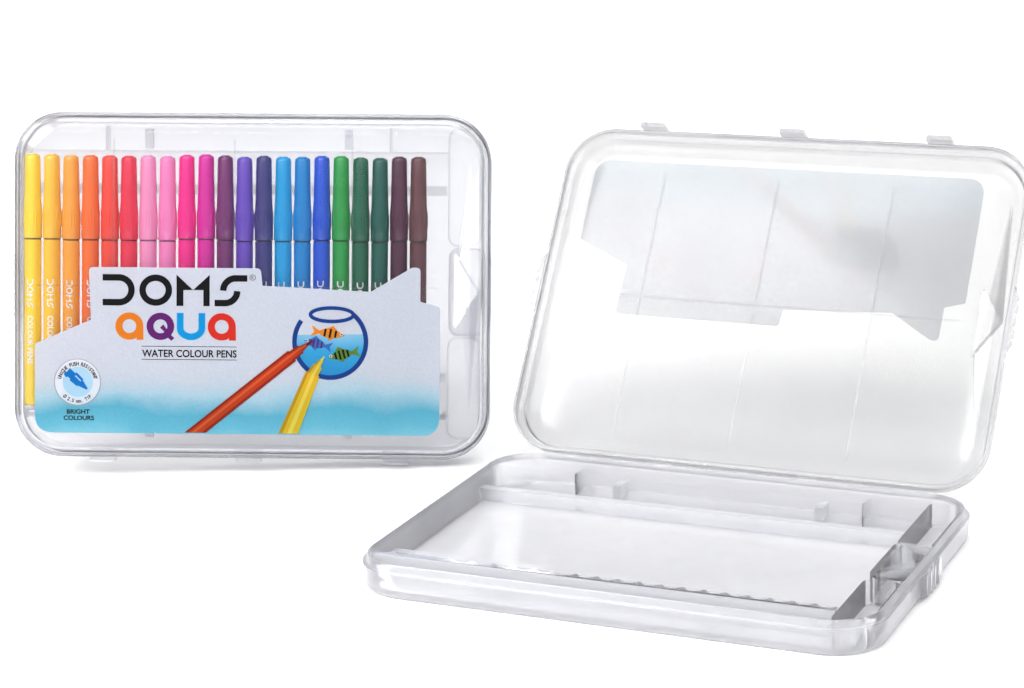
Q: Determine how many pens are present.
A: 21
